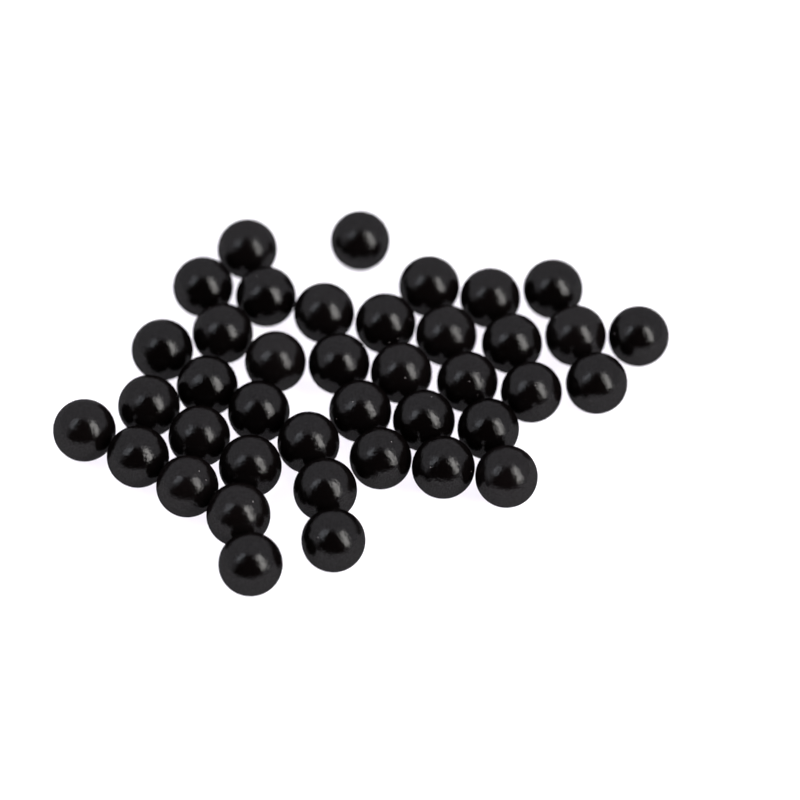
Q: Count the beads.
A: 40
